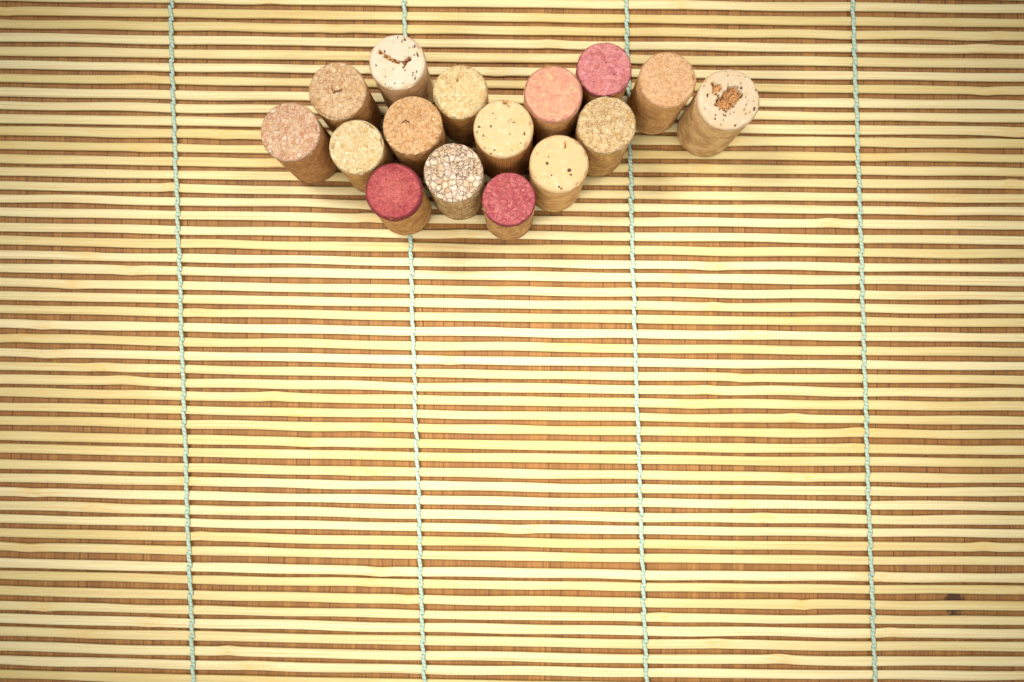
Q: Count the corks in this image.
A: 16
